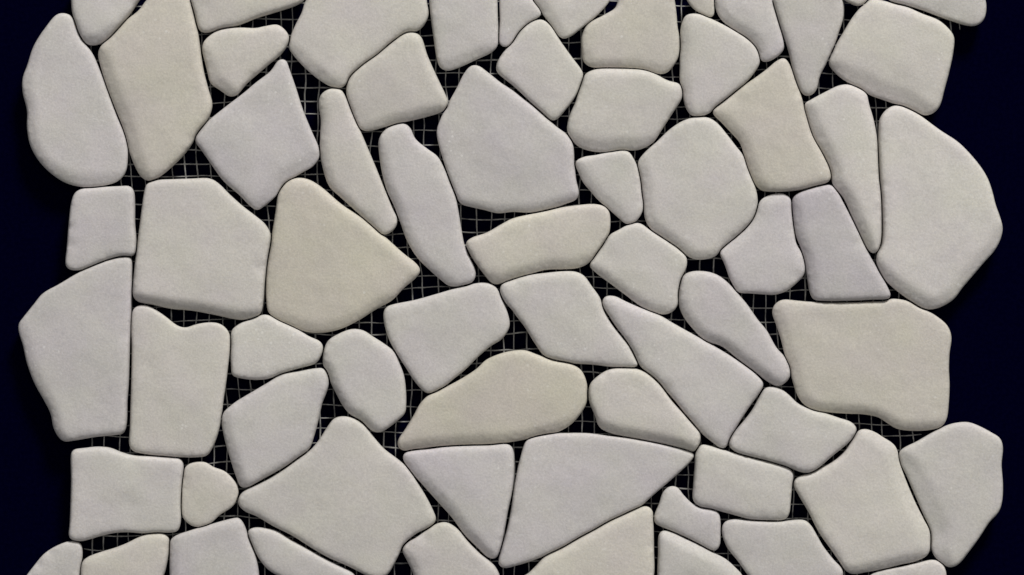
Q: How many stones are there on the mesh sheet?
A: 67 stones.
